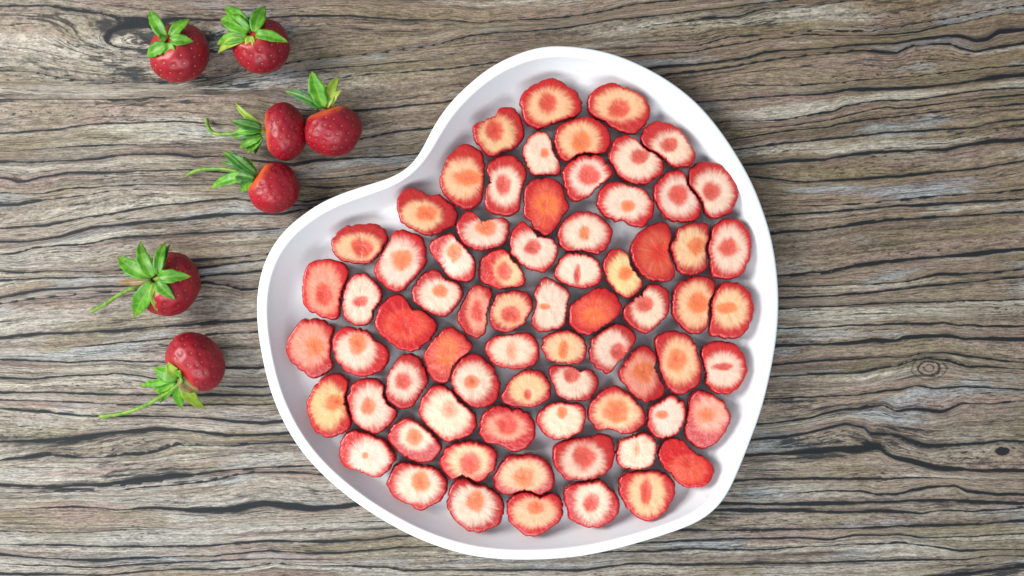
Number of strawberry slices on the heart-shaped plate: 71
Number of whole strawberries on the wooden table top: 7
